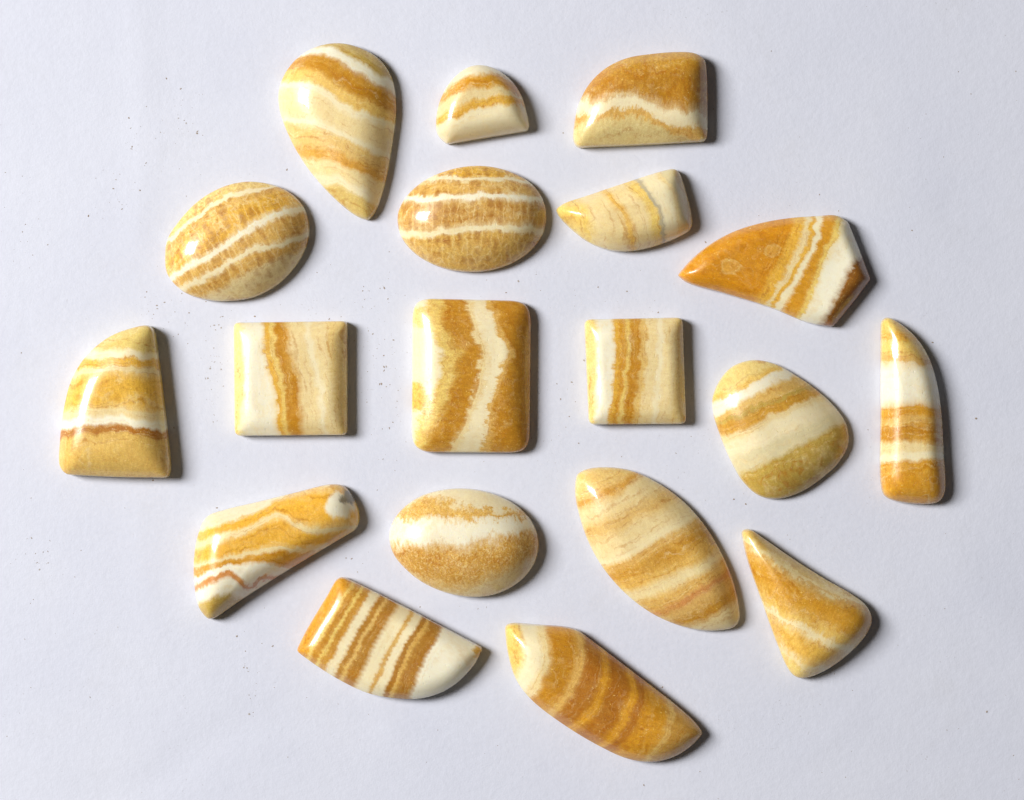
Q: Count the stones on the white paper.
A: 19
